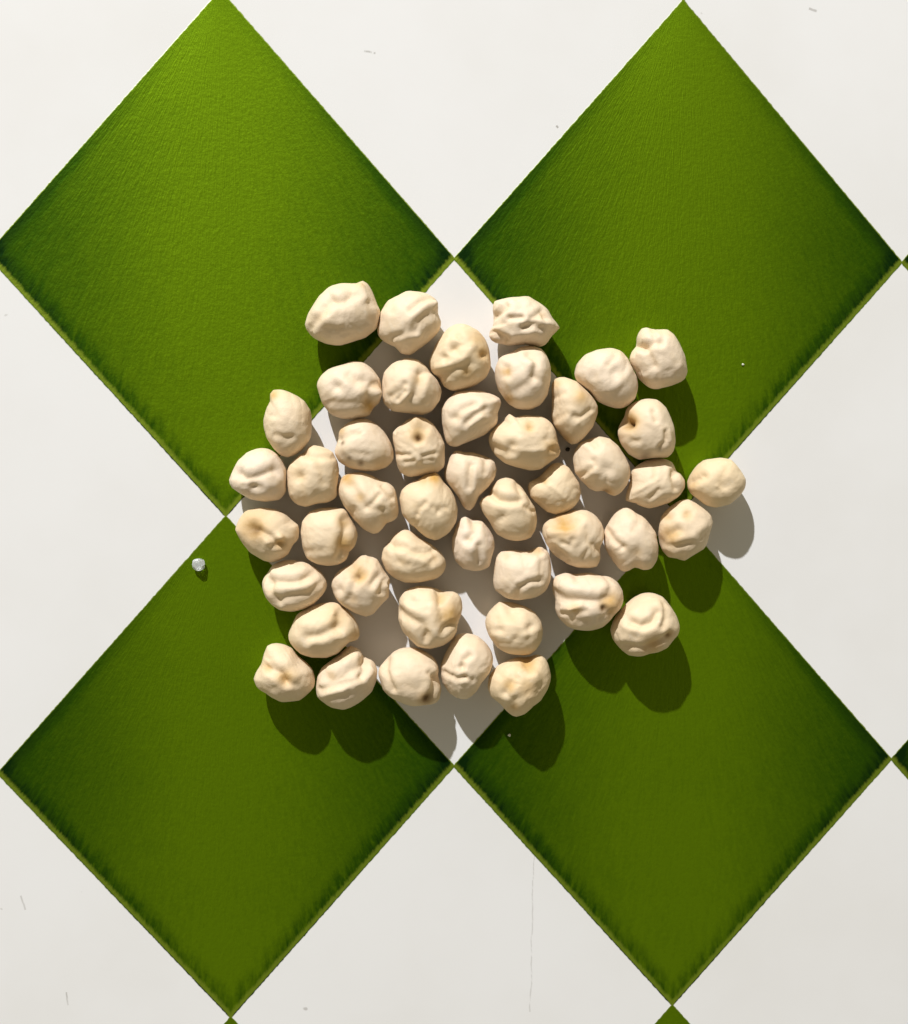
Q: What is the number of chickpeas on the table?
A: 46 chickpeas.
